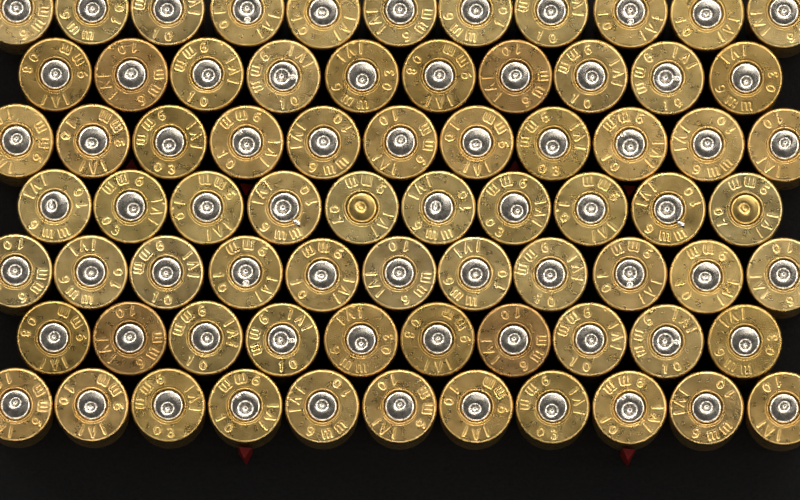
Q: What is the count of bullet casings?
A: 74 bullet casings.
